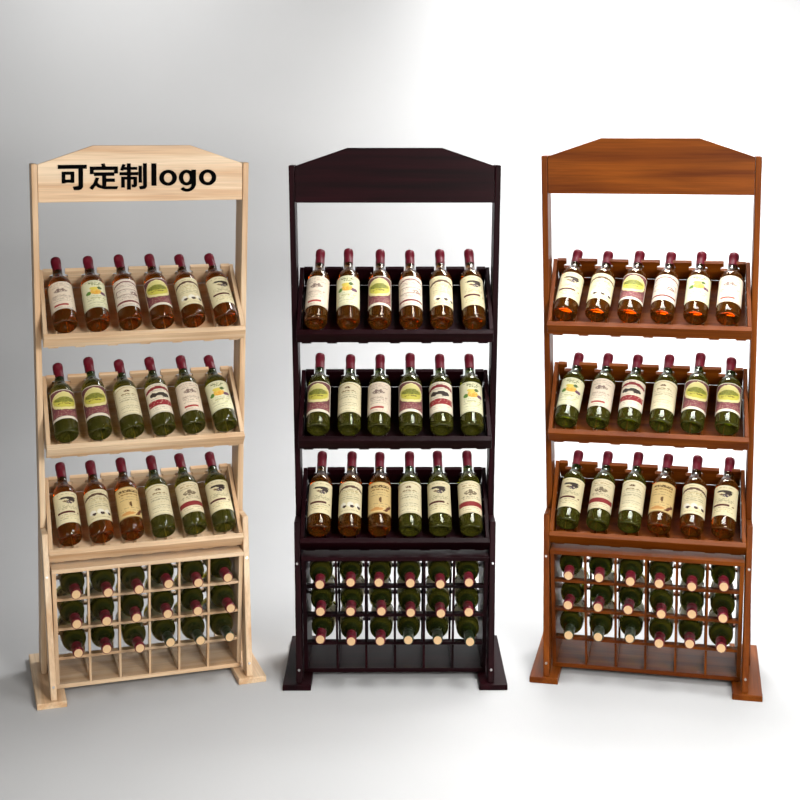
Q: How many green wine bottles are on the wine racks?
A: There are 81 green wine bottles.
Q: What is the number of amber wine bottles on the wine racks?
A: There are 27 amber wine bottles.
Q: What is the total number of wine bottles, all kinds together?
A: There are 108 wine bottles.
